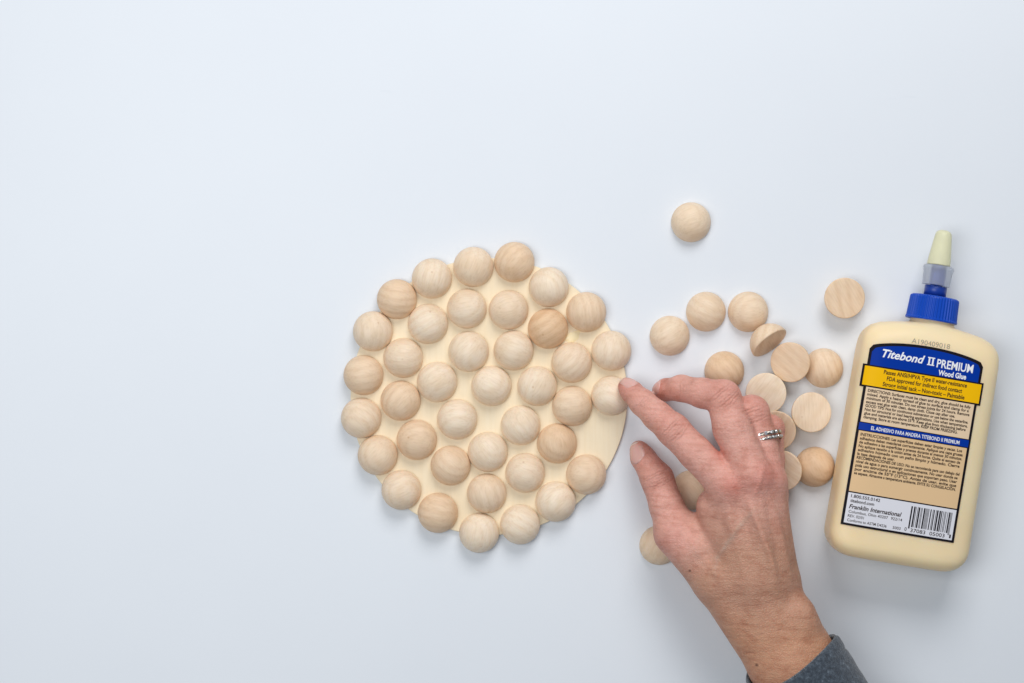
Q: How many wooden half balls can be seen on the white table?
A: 55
